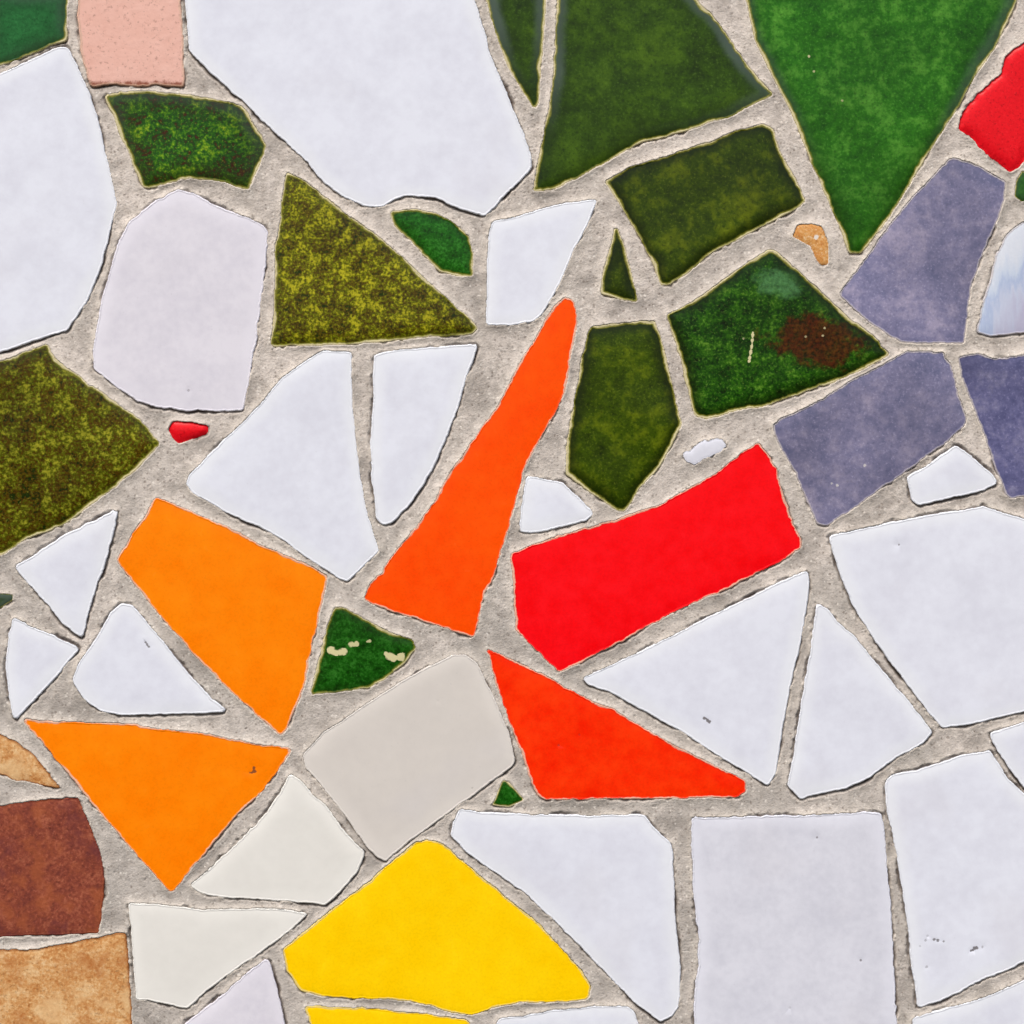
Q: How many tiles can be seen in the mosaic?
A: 59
